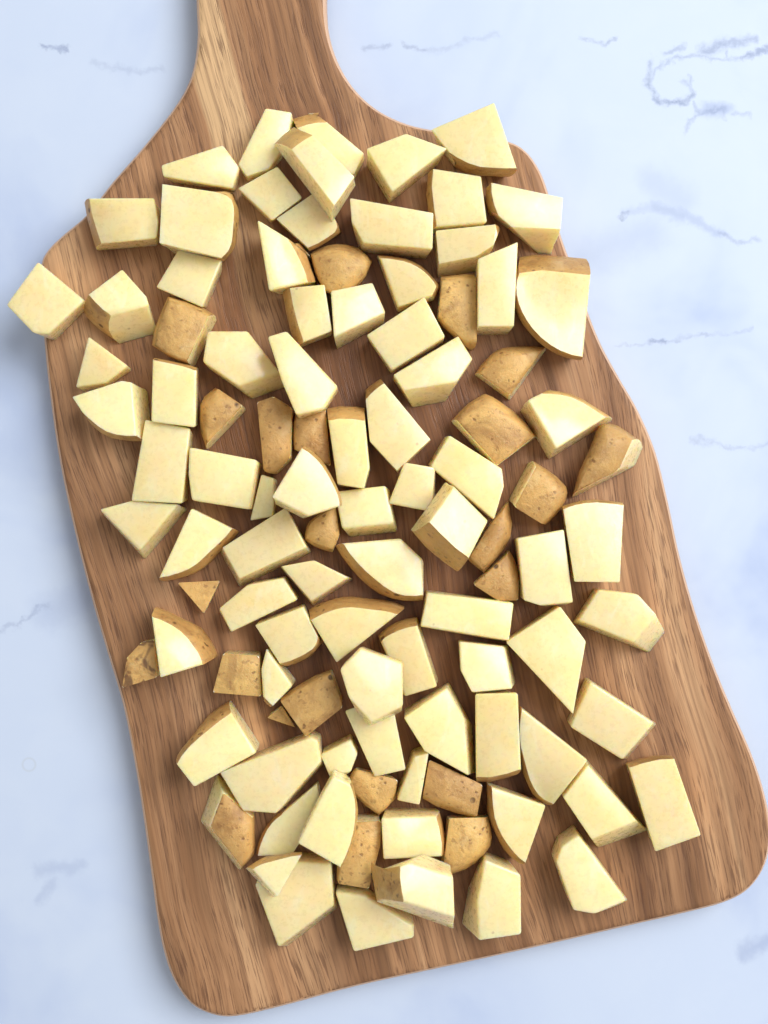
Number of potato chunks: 103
